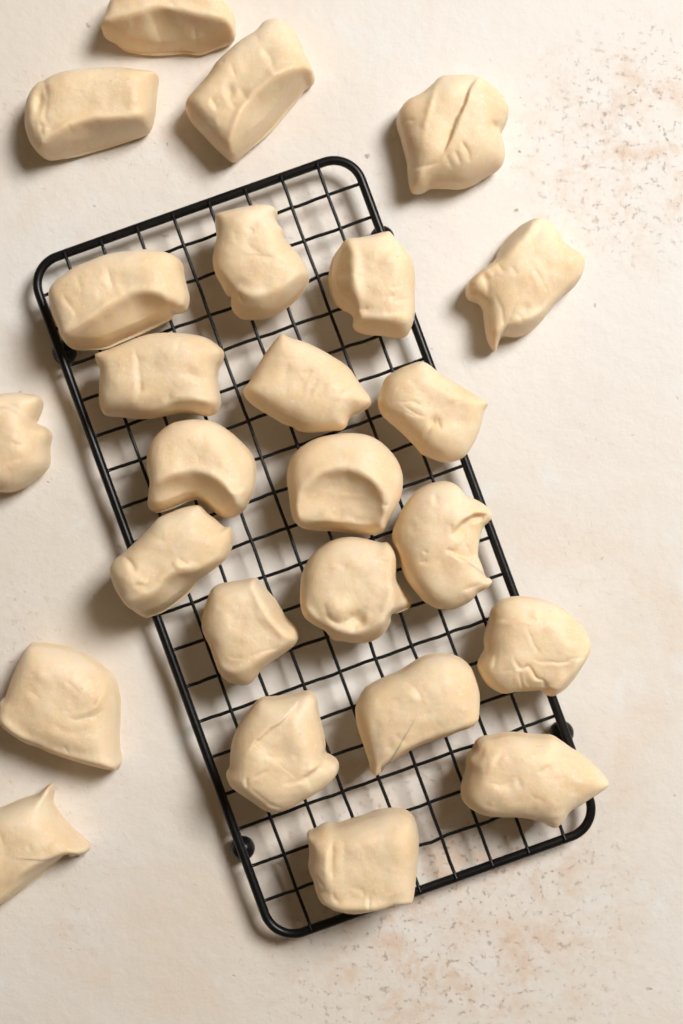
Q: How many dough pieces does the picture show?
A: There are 25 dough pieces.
